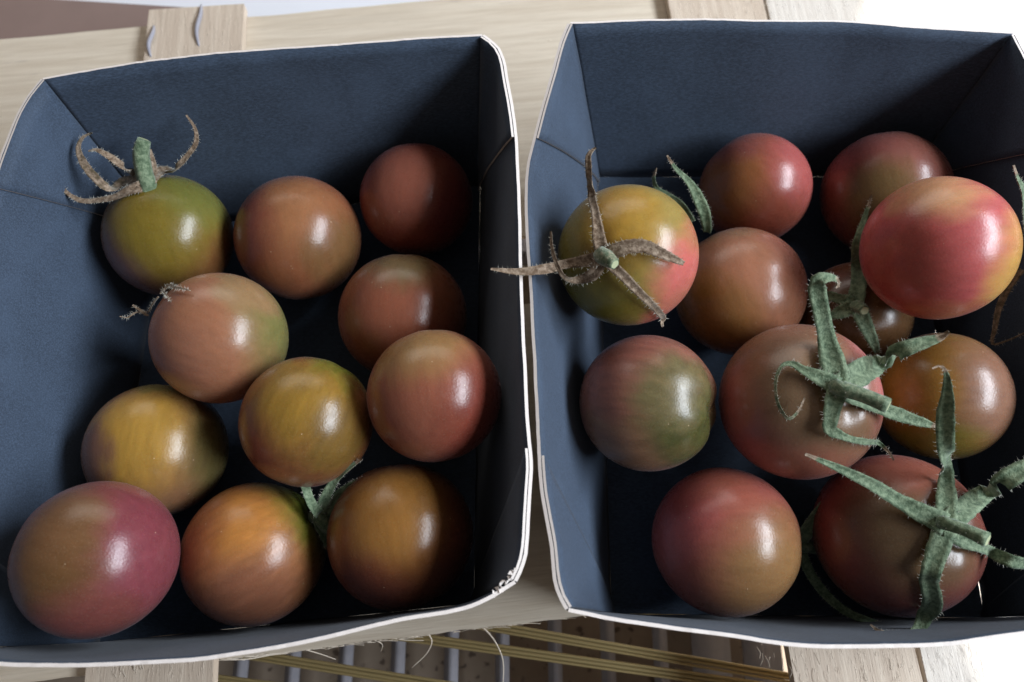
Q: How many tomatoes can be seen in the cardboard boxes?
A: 22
